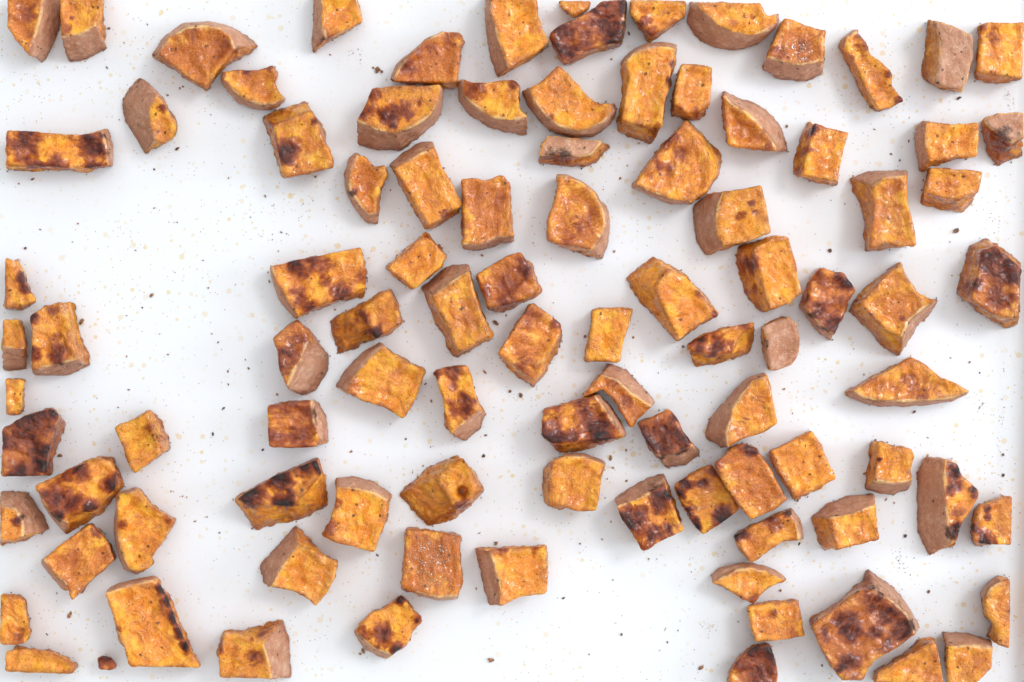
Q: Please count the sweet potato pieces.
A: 98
